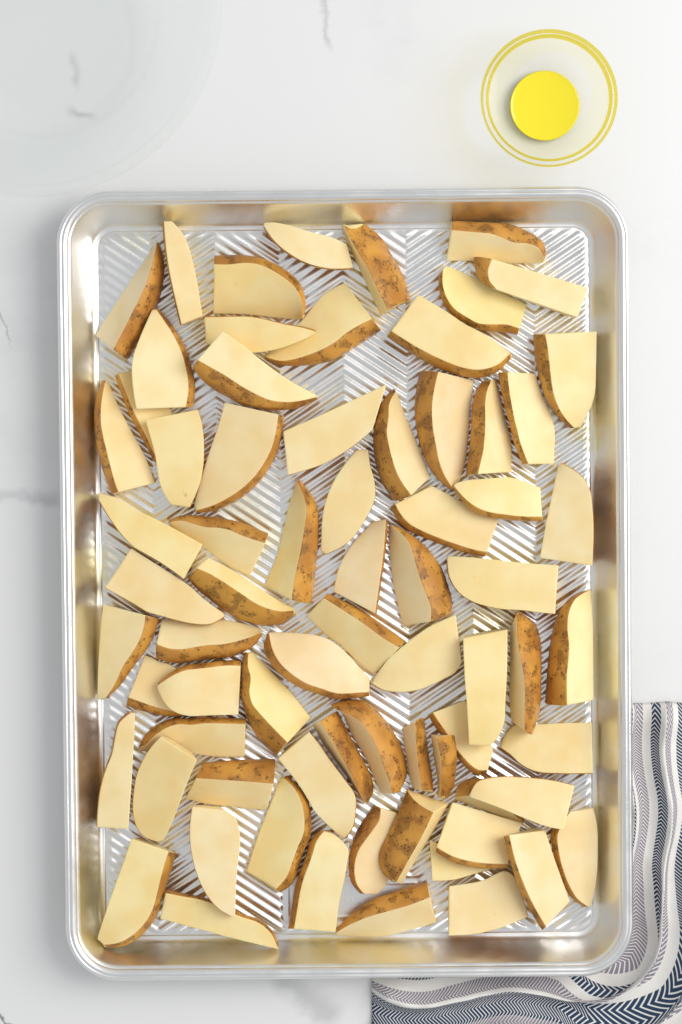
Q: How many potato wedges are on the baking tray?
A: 72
